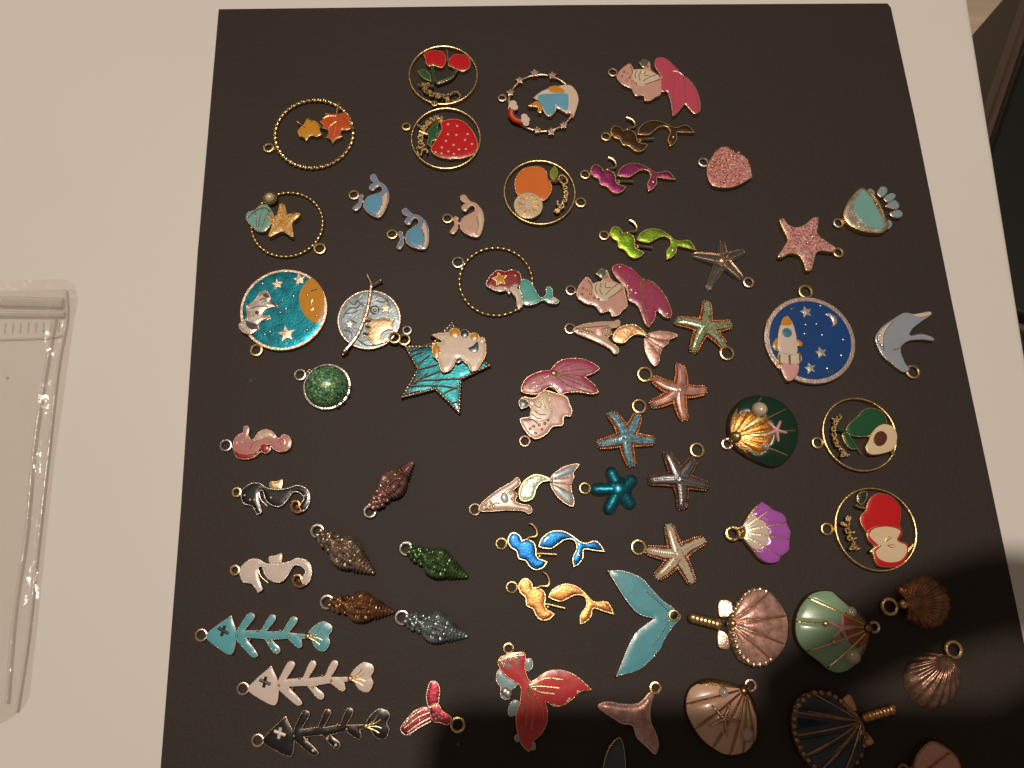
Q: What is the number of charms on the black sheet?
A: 63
